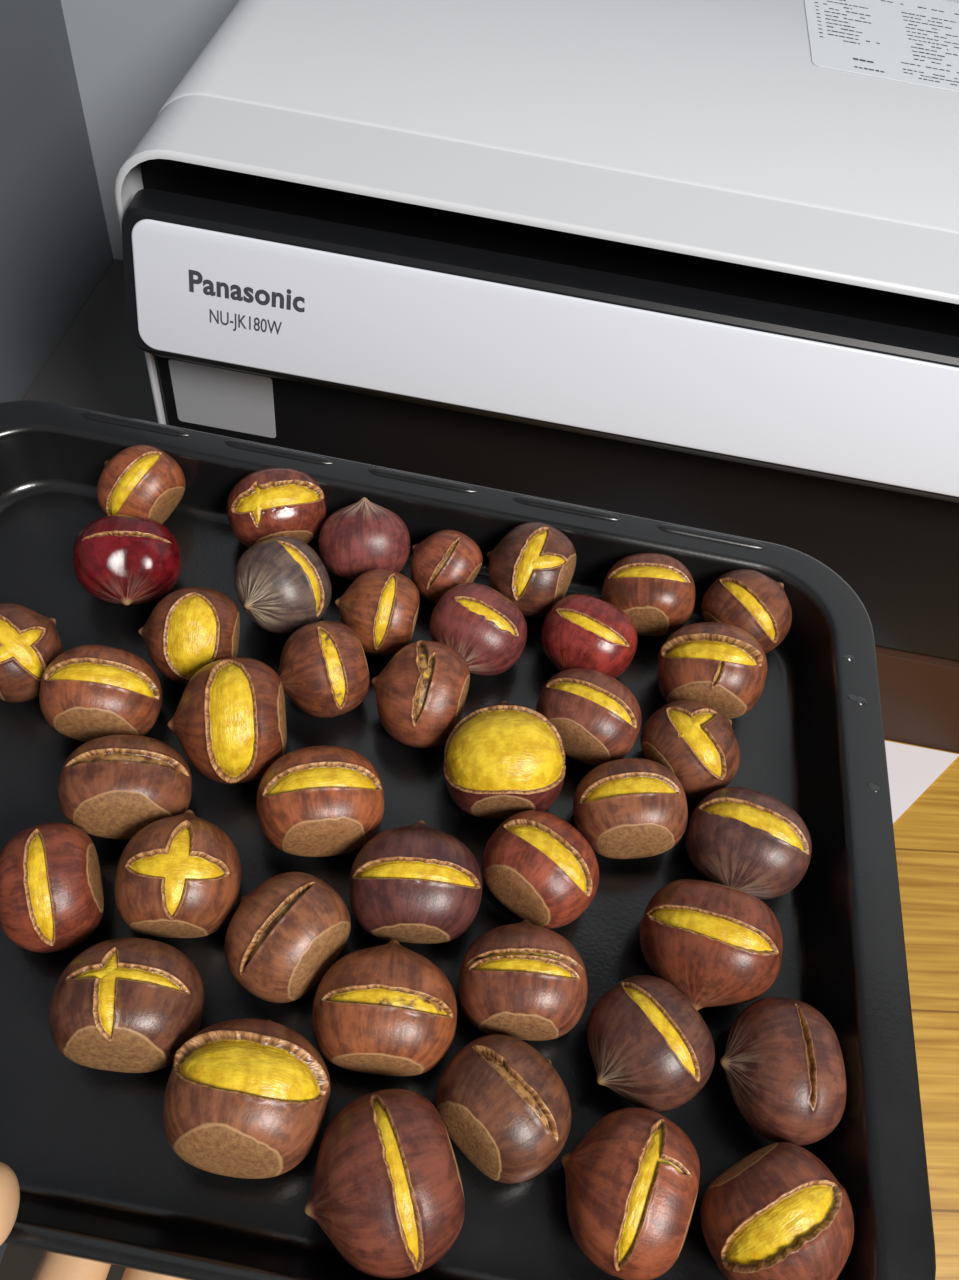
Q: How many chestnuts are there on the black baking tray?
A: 42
